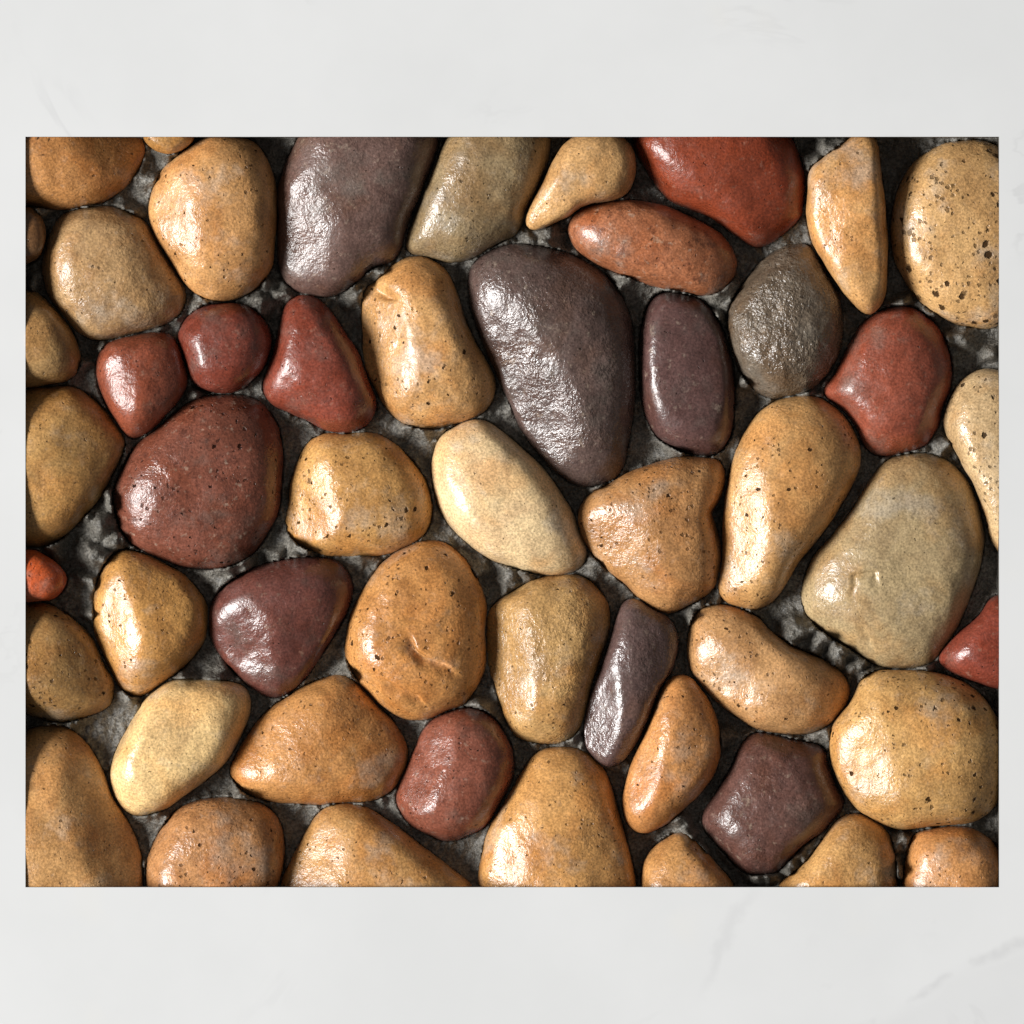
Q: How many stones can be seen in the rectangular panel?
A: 51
